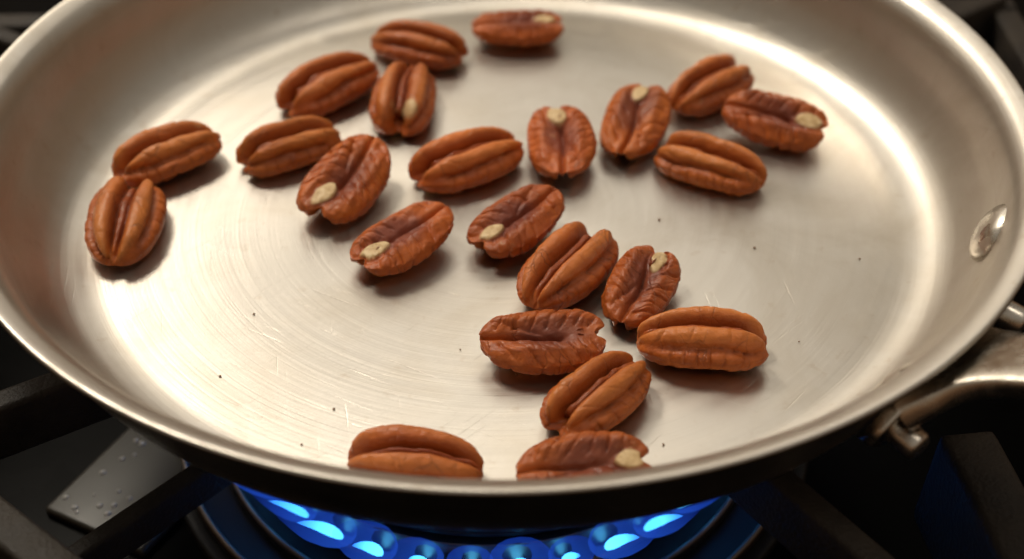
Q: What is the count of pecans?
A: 23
